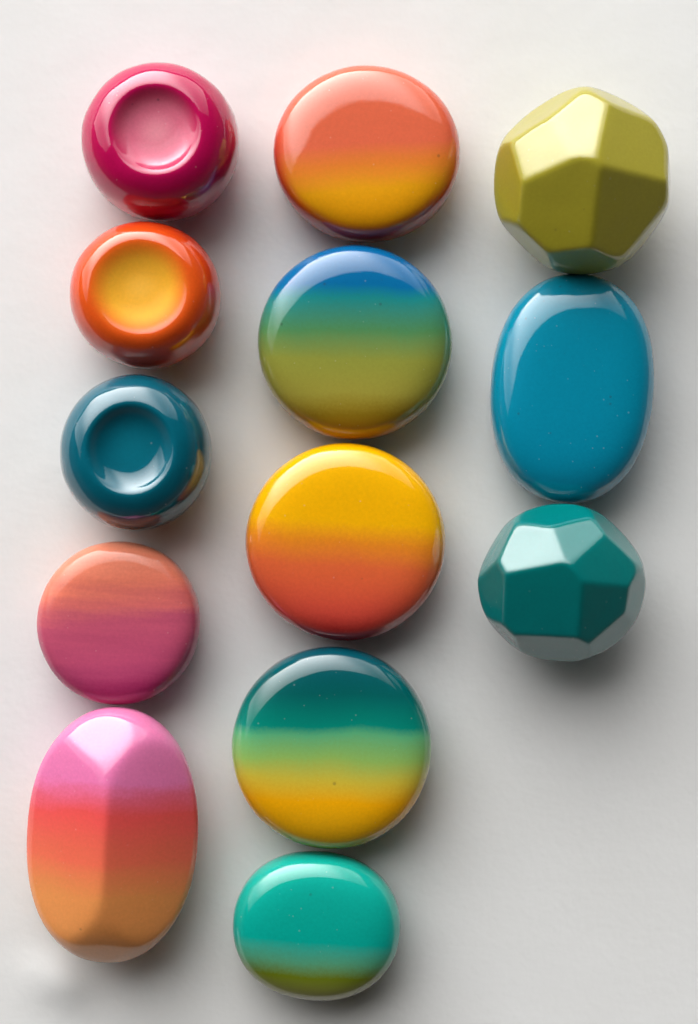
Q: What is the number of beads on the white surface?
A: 13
